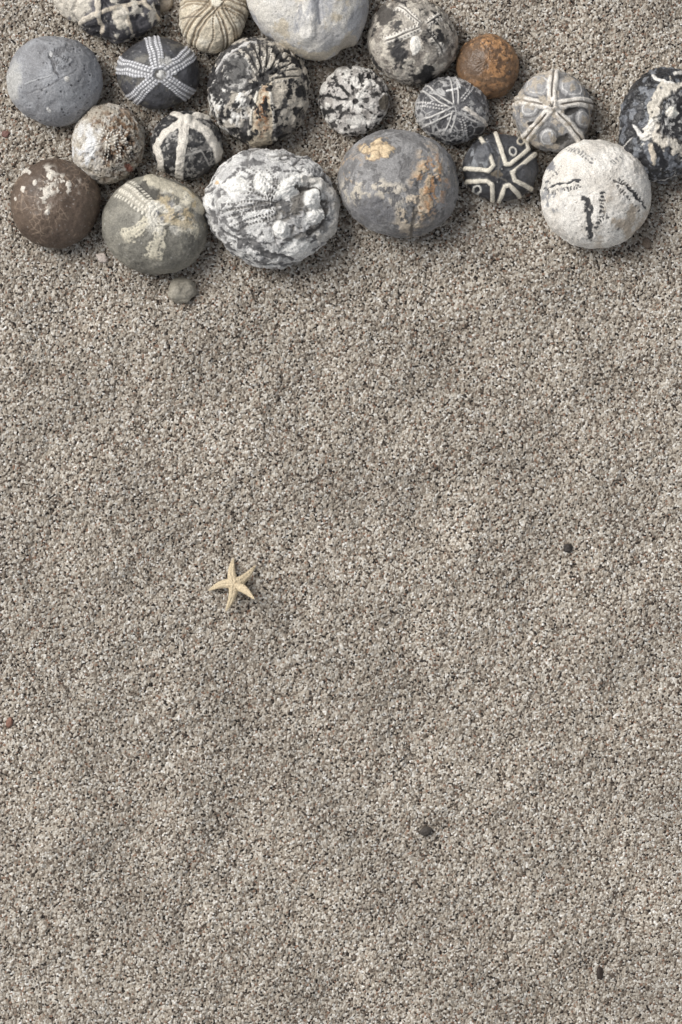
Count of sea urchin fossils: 20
